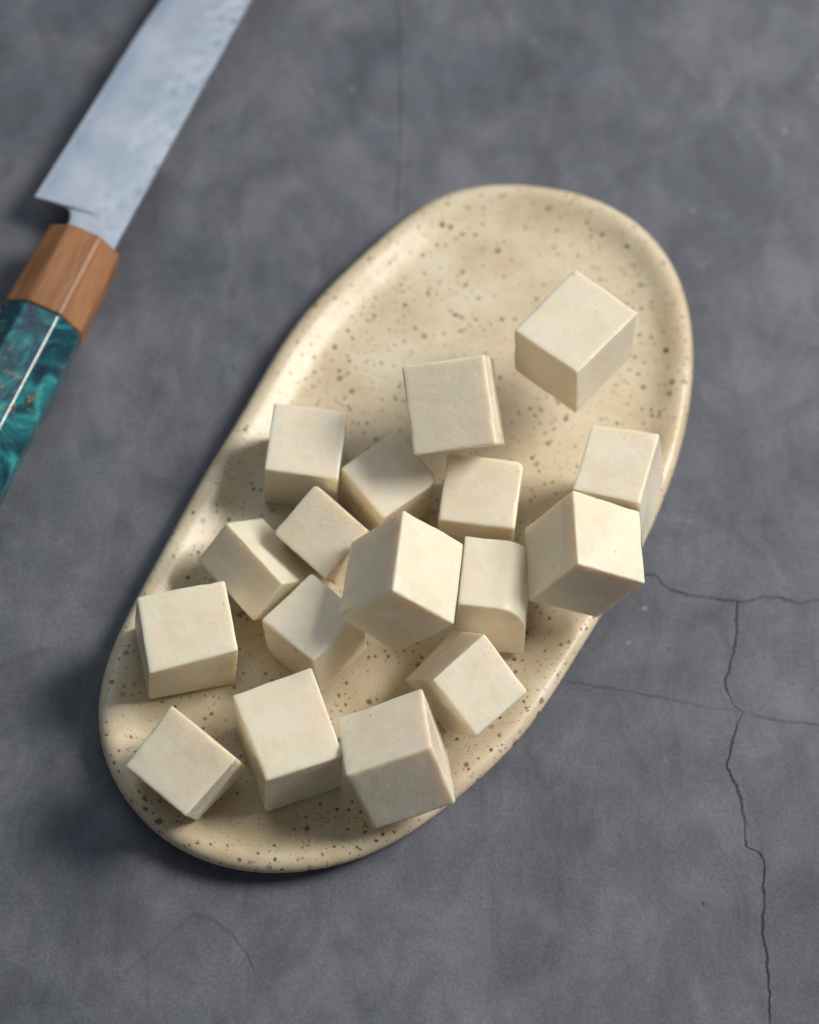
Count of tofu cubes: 17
